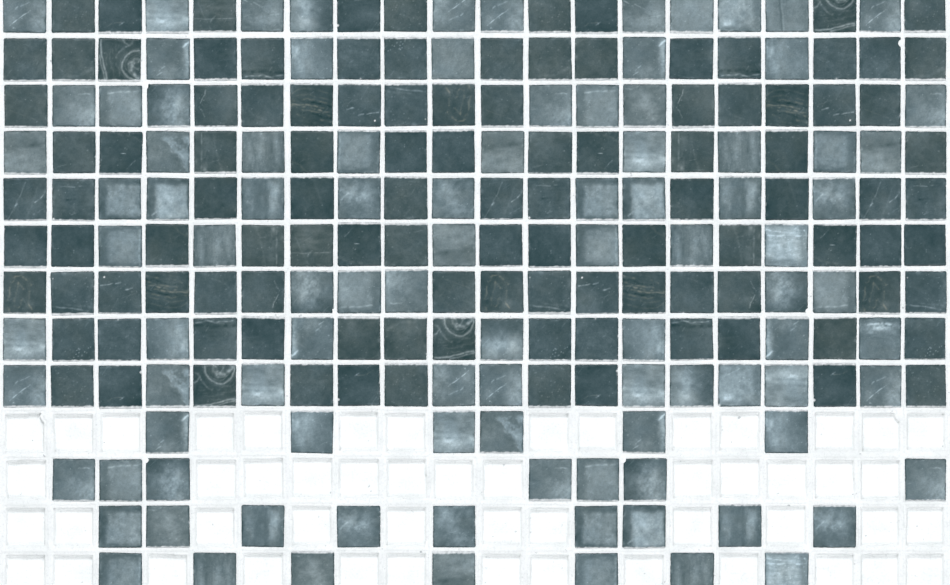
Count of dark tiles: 111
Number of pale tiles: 98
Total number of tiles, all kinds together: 209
